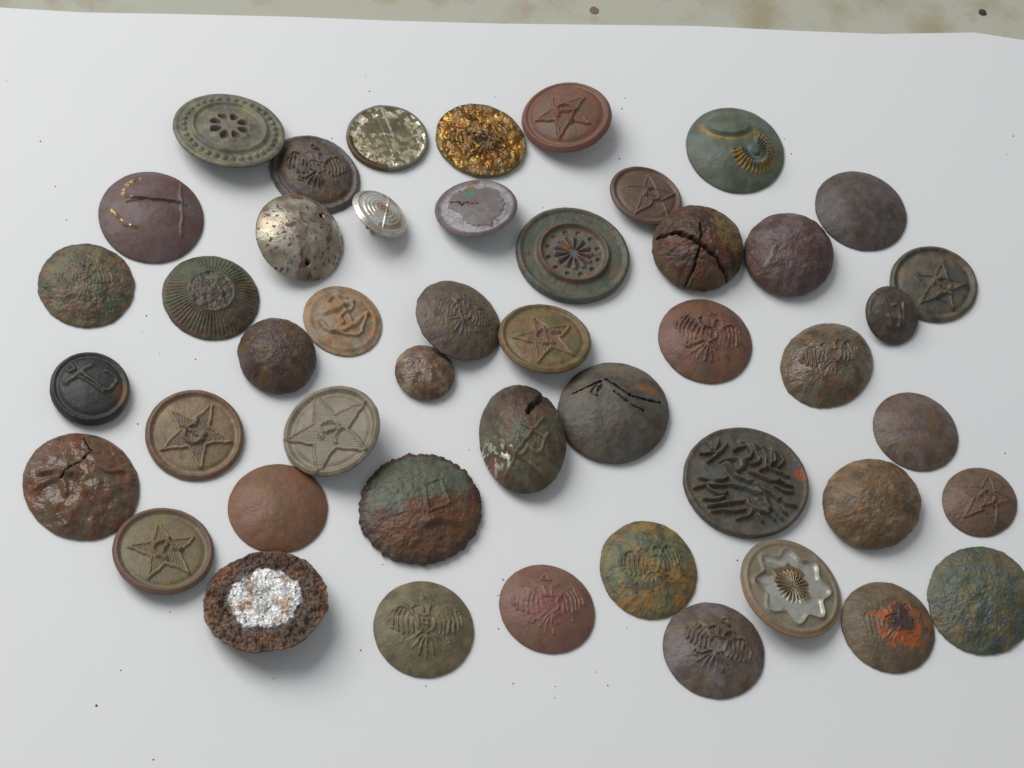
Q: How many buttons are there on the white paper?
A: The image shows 47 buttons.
